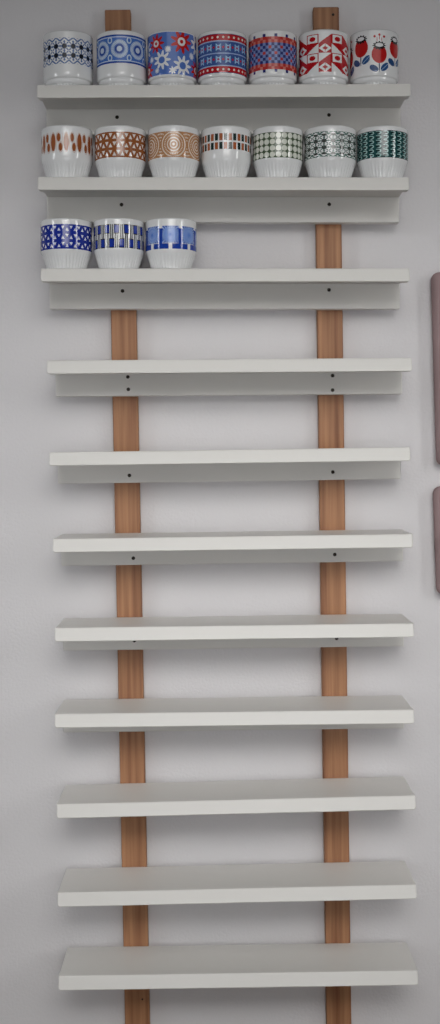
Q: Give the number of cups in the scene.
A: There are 17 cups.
